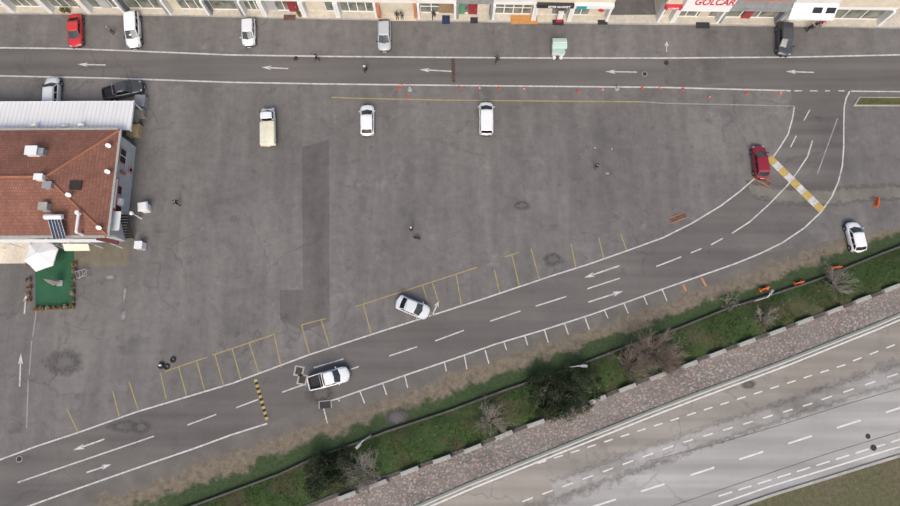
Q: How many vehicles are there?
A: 14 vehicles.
